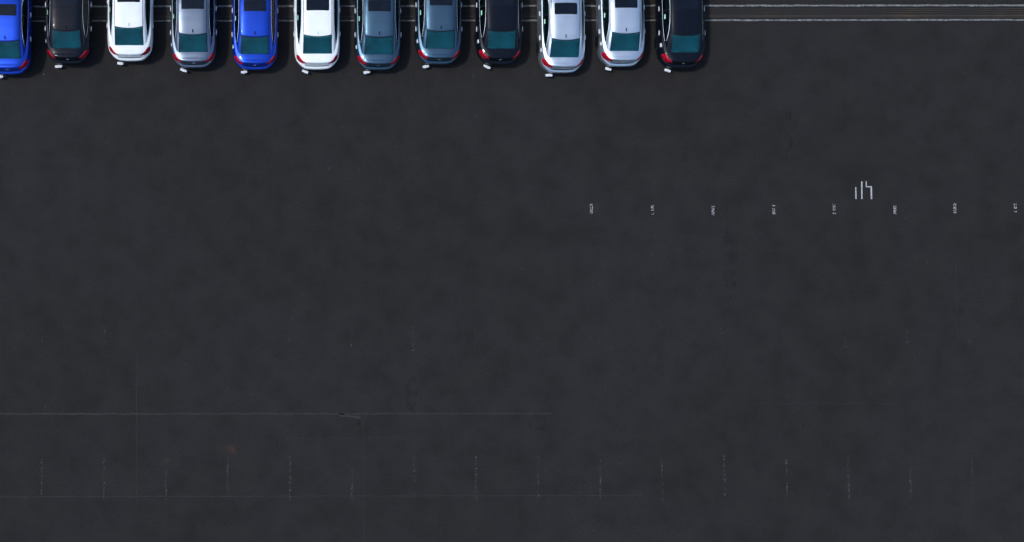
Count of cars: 12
